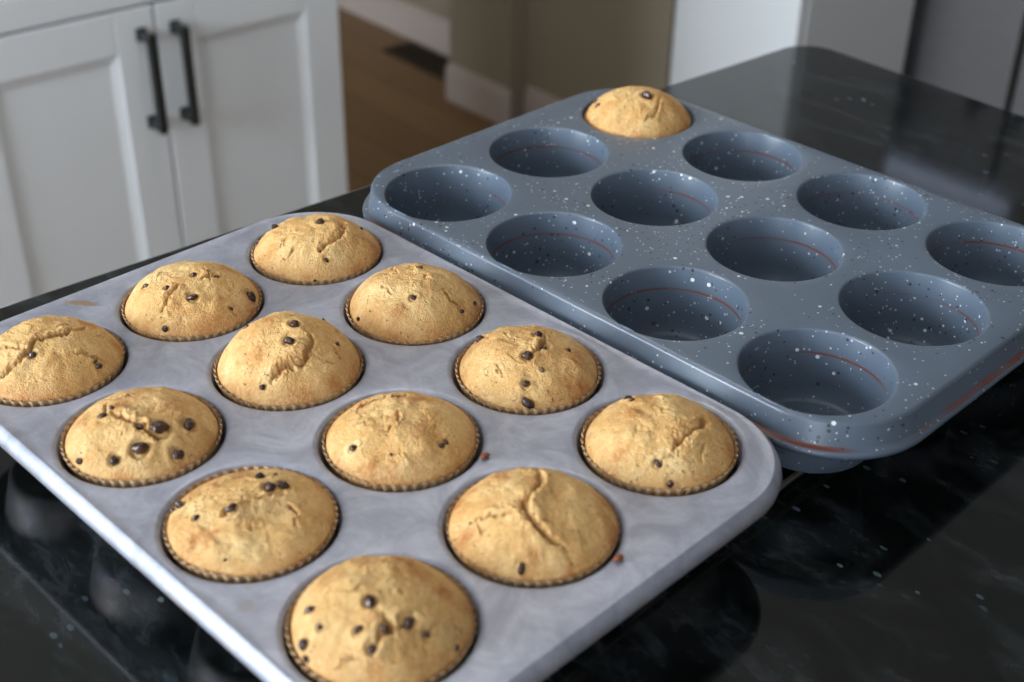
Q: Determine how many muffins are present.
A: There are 13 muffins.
